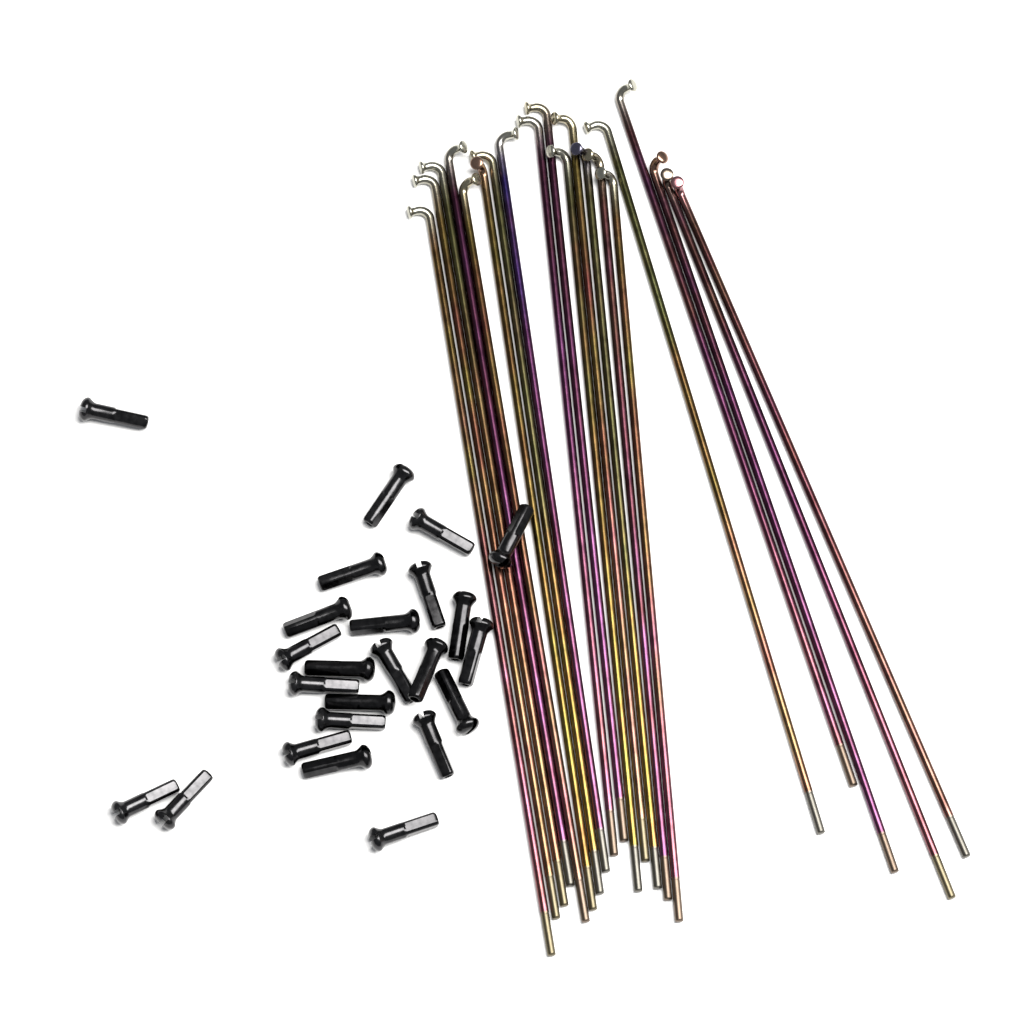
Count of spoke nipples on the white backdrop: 24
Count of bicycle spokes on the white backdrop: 20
